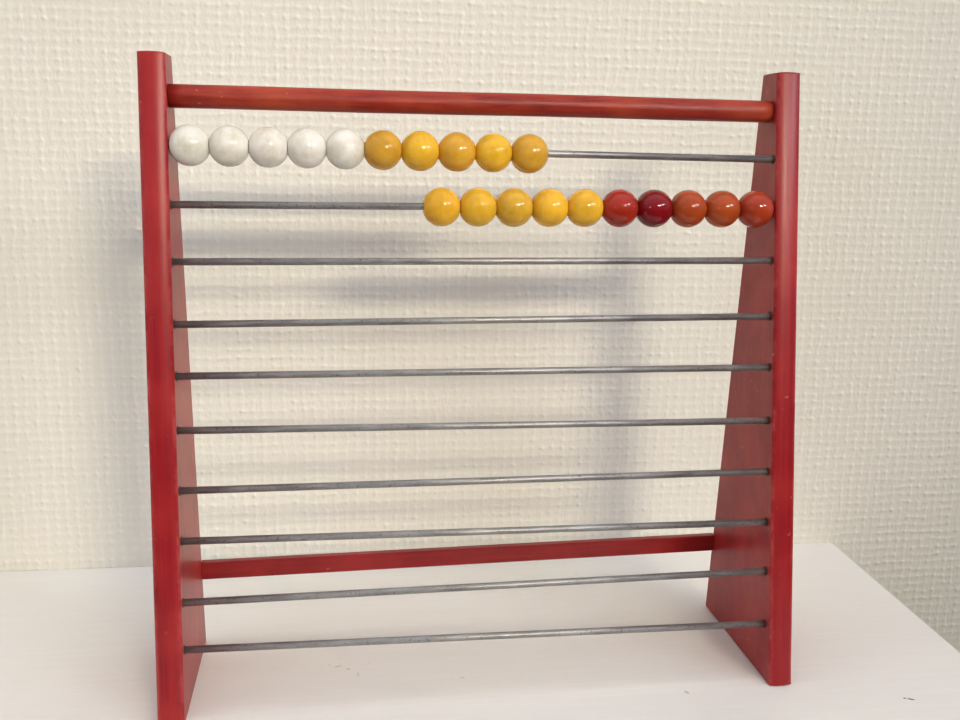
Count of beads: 20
